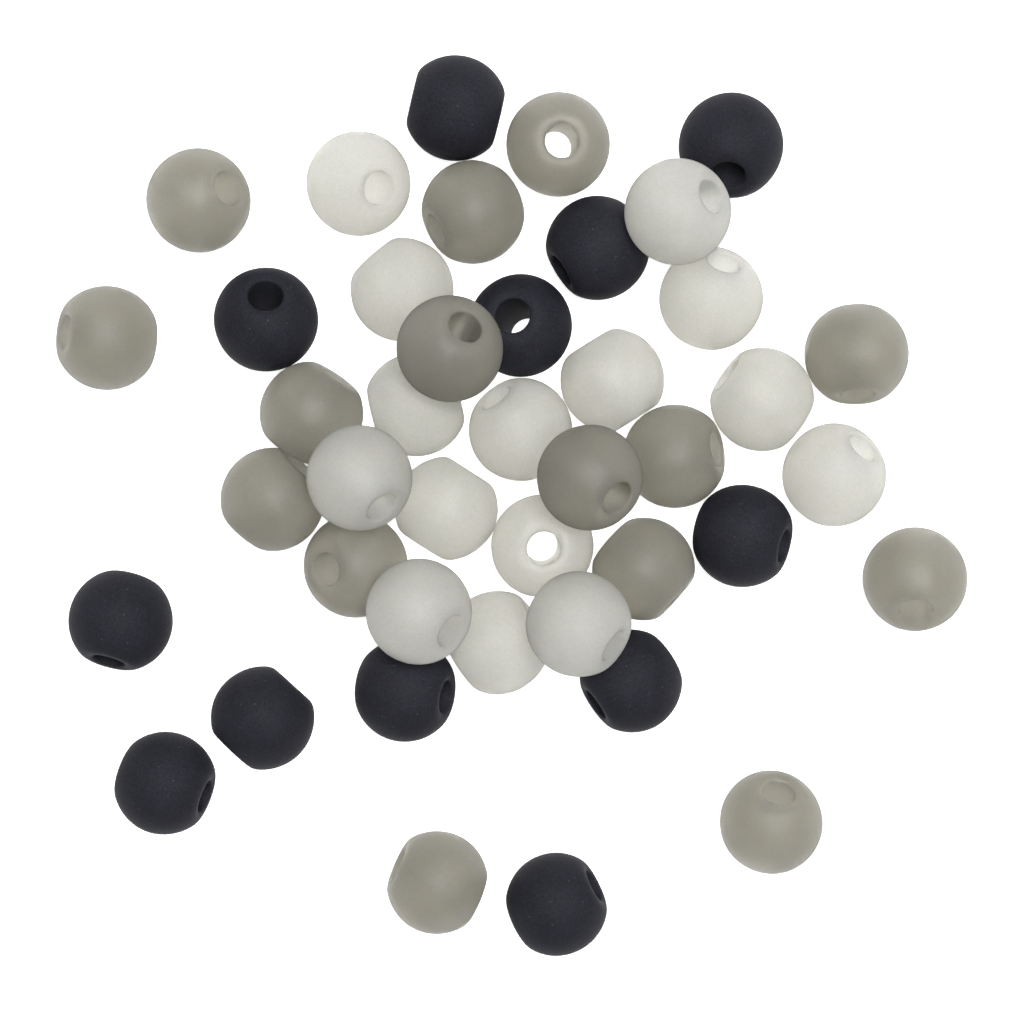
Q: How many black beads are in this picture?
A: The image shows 12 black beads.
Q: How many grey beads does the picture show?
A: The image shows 15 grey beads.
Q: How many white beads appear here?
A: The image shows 15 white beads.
